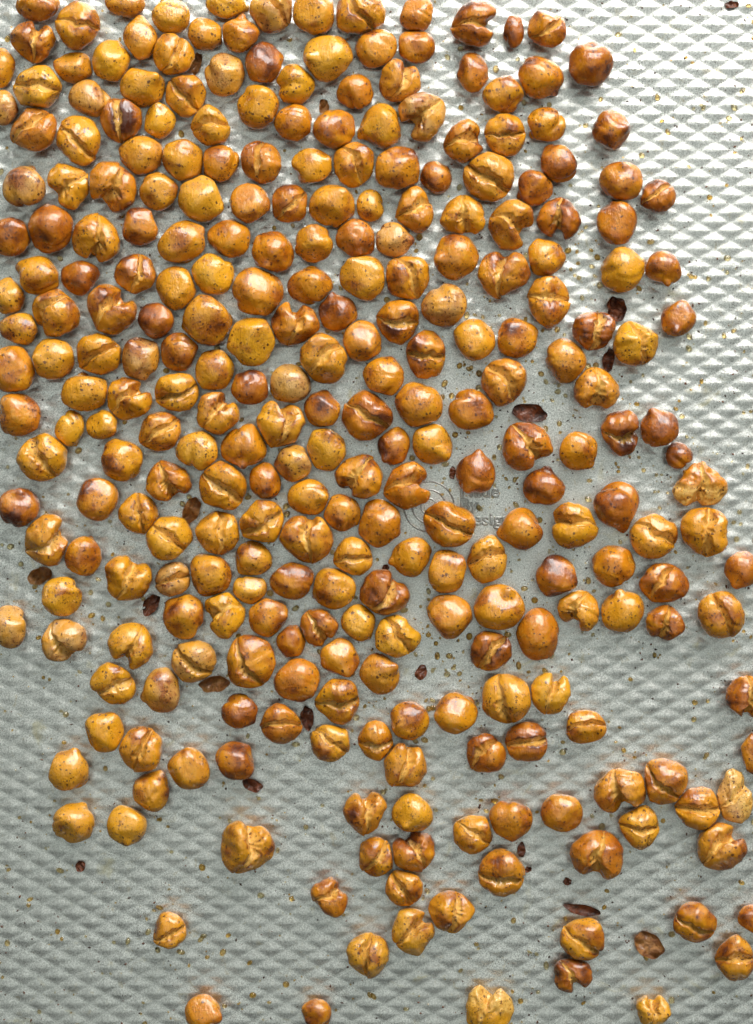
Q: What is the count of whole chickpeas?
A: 159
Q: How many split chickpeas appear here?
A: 123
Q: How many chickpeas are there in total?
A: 282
